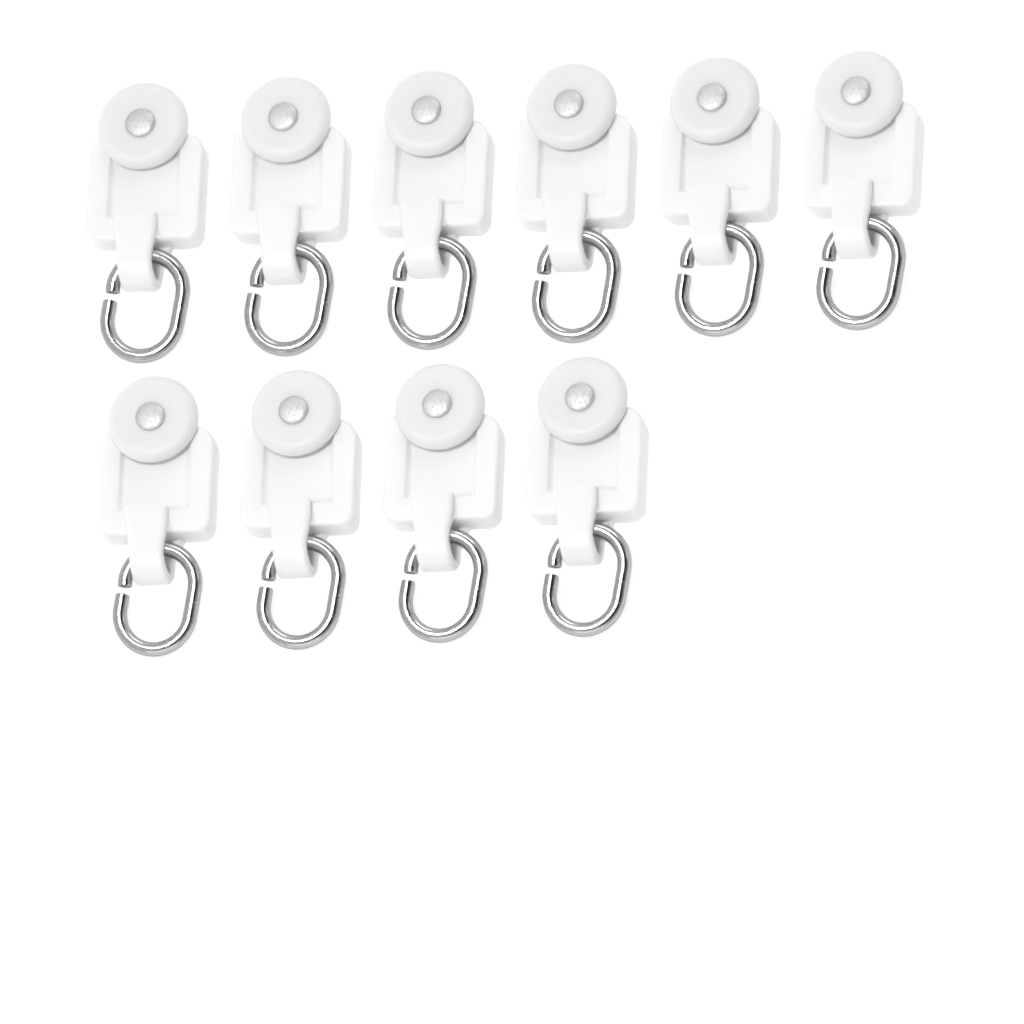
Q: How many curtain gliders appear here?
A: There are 10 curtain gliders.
